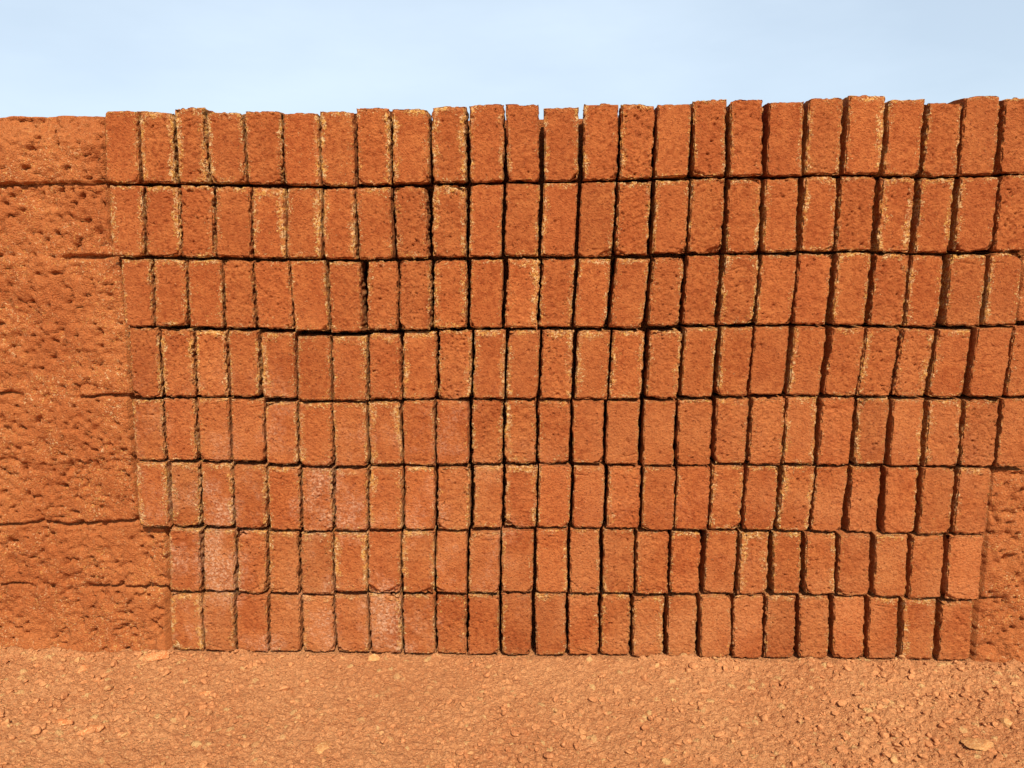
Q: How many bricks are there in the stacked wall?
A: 200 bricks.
